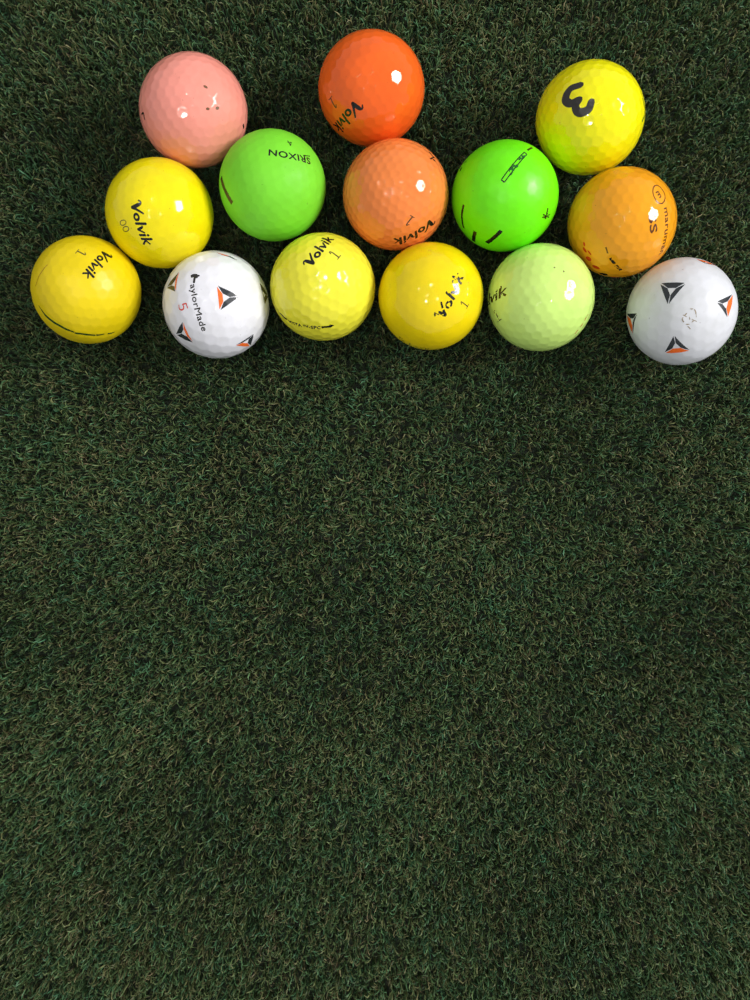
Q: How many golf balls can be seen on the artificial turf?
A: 14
